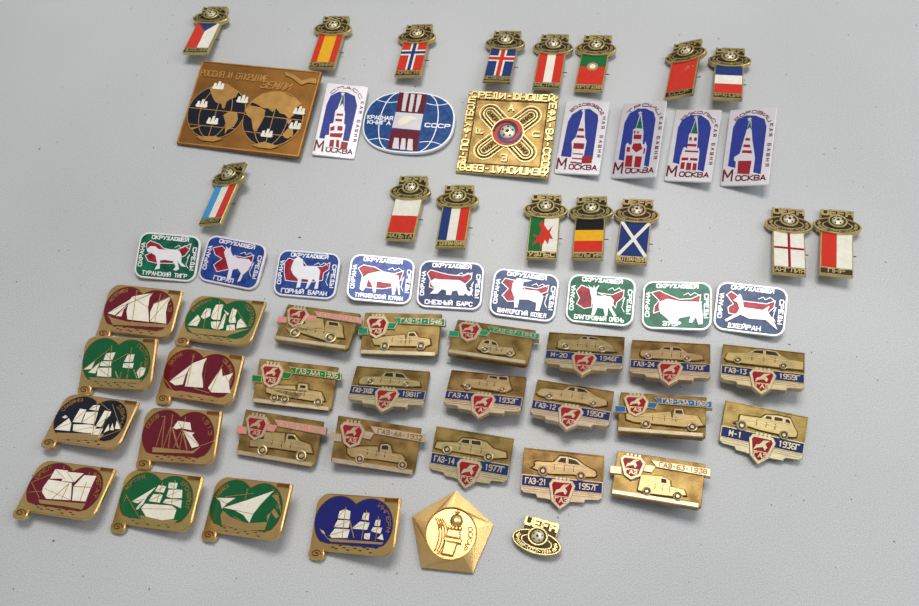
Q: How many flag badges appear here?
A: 16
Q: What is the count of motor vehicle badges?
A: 17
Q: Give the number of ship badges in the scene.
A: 10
